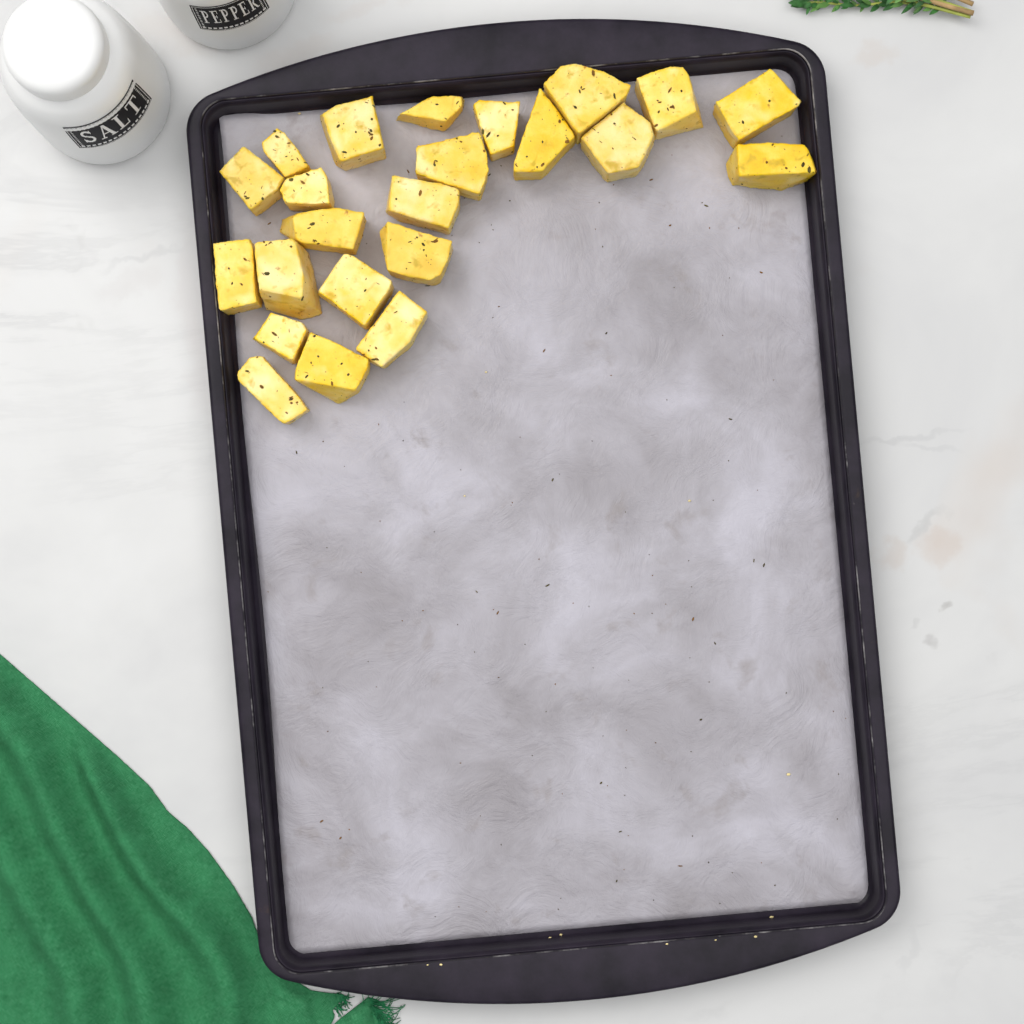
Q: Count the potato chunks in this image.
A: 23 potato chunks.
